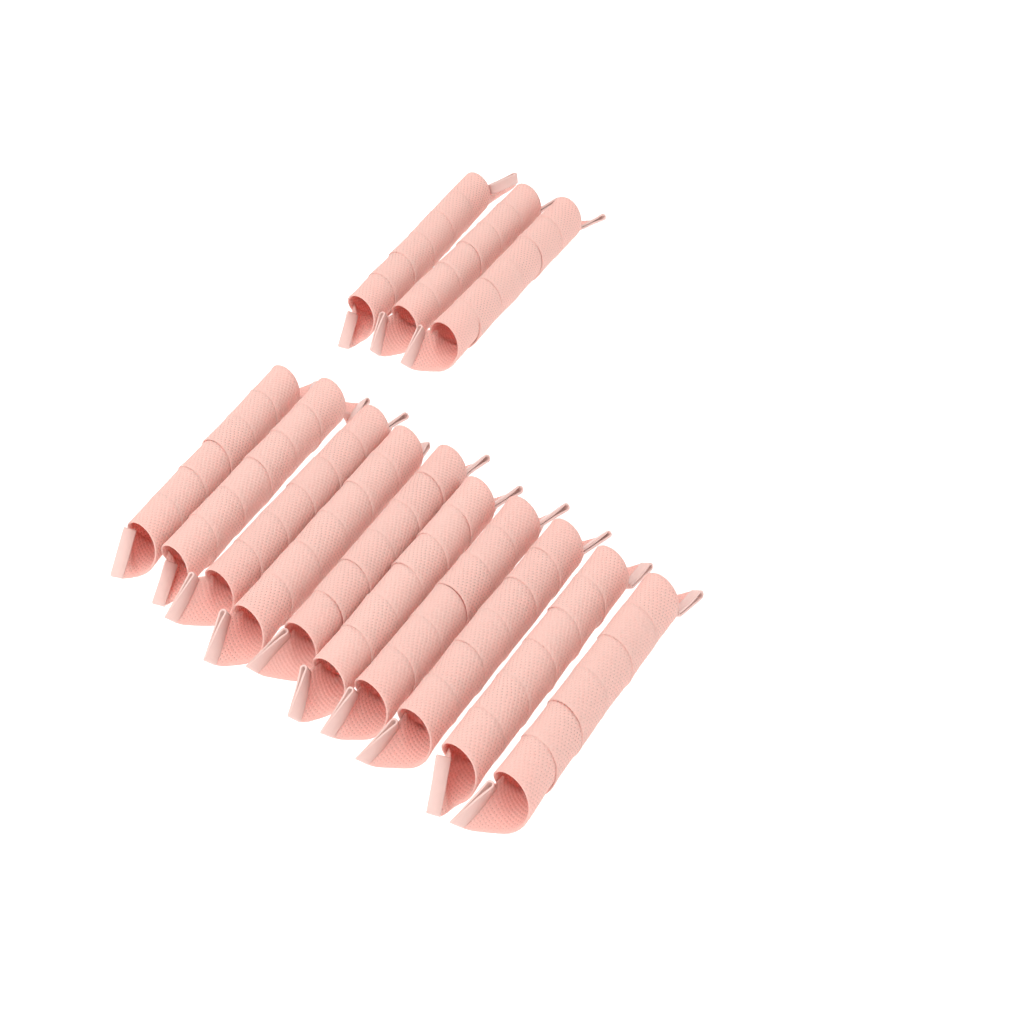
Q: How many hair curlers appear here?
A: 13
